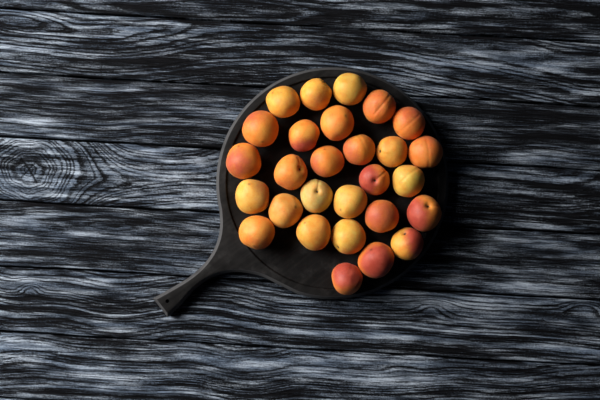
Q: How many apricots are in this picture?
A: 28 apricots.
